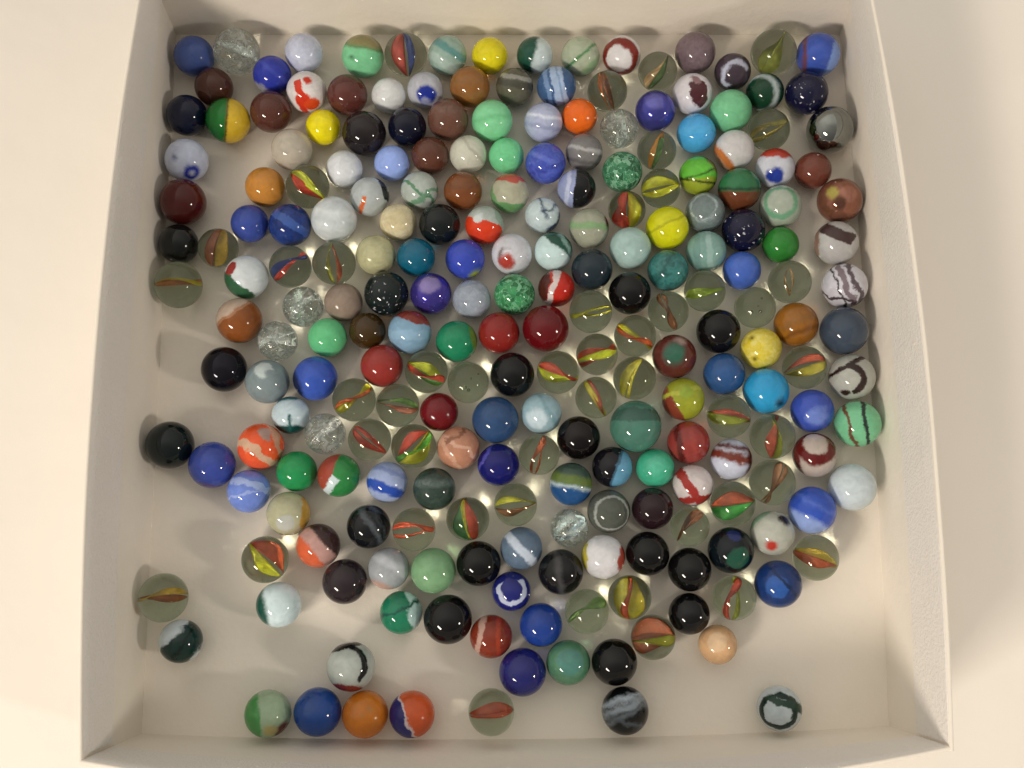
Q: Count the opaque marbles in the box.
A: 178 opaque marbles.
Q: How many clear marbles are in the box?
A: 53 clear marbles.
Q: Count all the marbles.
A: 231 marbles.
